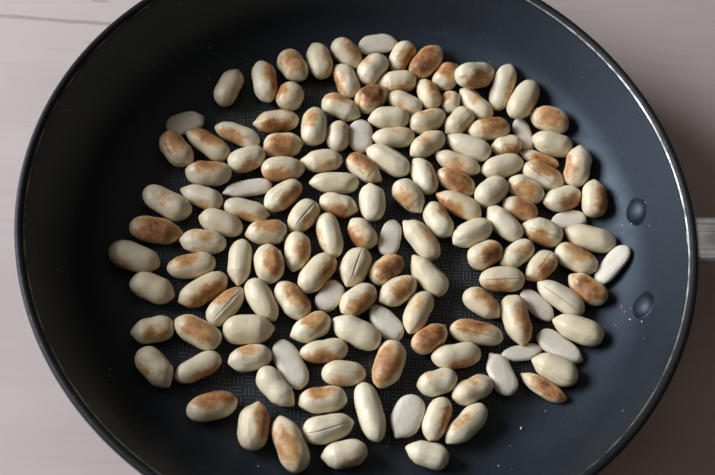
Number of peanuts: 150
